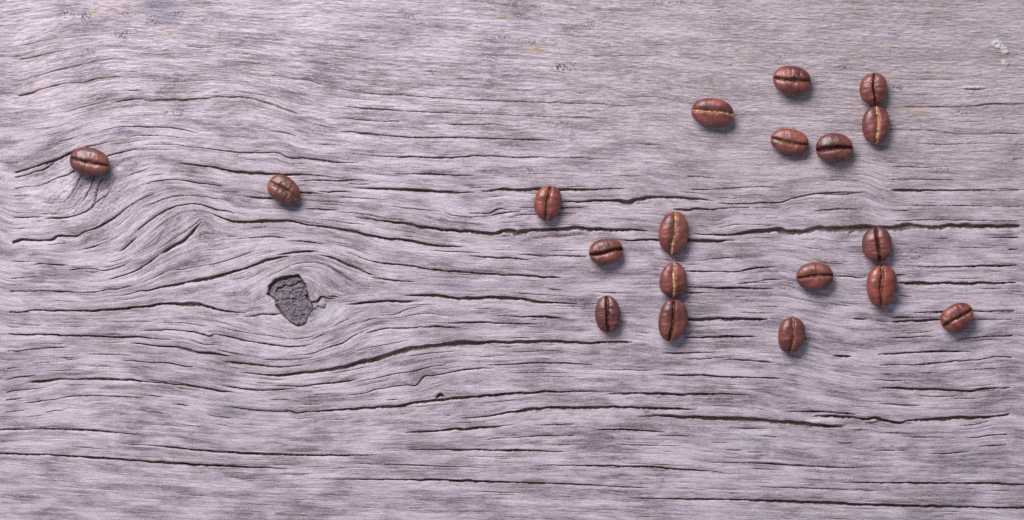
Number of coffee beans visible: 19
